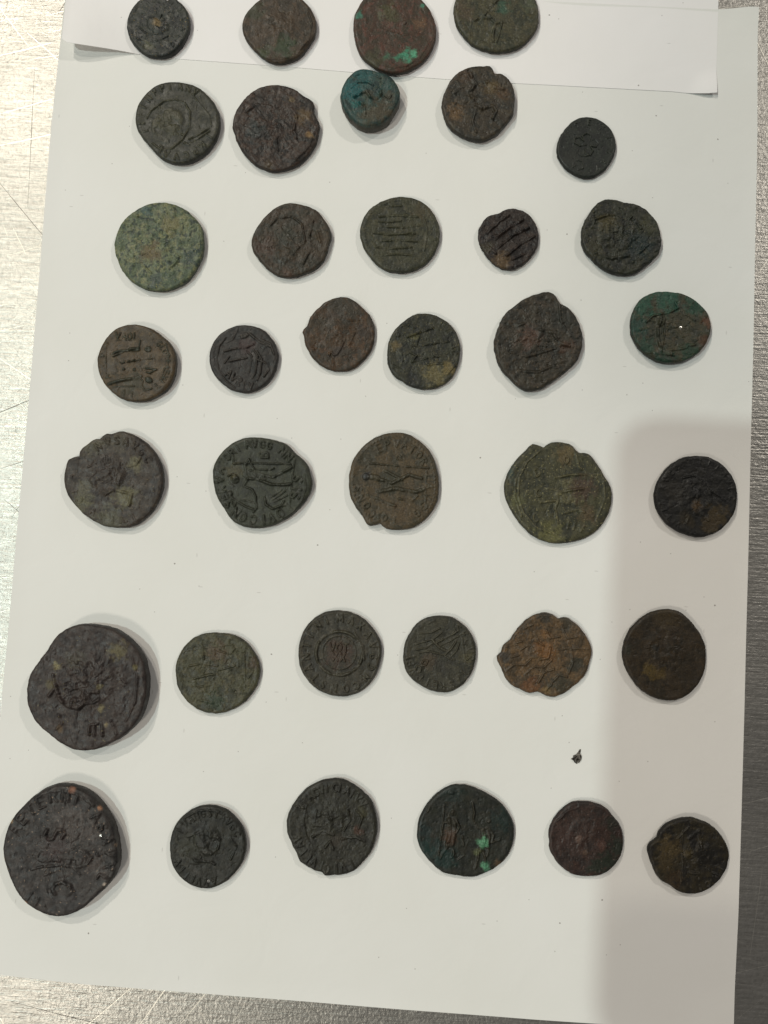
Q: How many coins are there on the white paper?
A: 37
